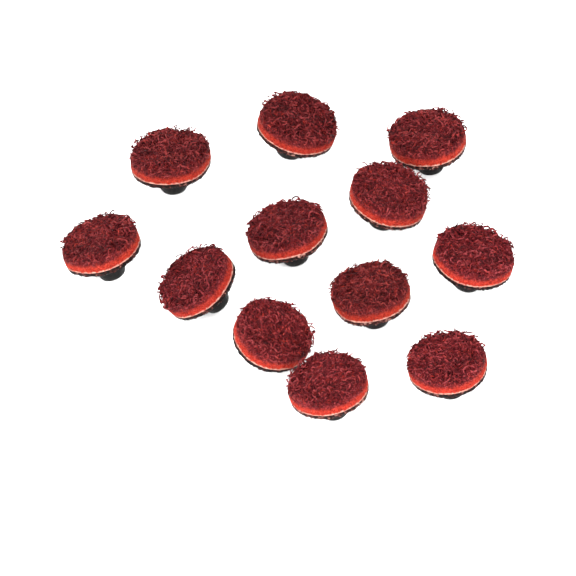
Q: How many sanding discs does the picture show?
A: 12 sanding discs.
